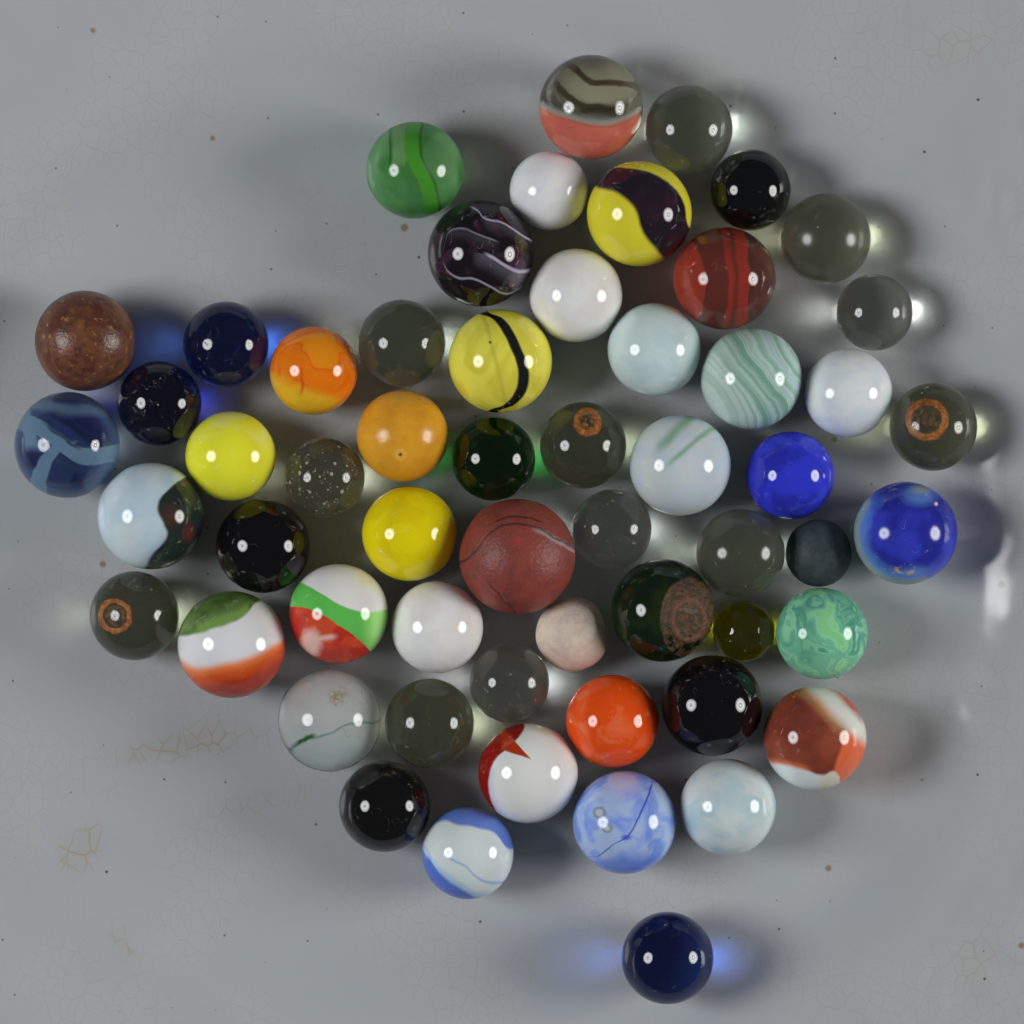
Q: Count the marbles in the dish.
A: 57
